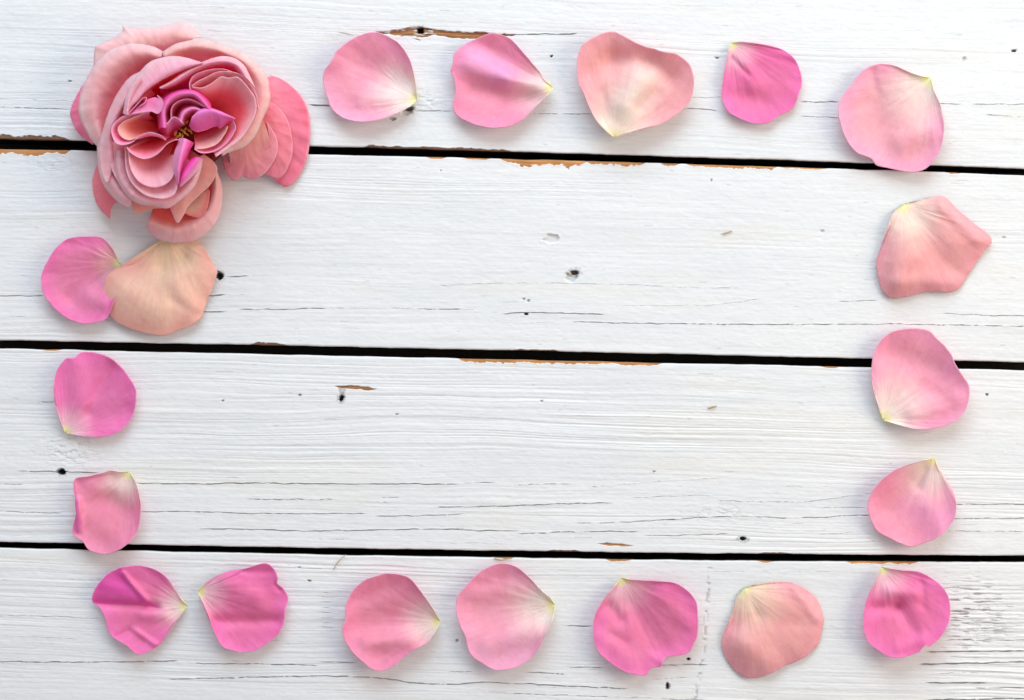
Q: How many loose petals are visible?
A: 19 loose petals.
